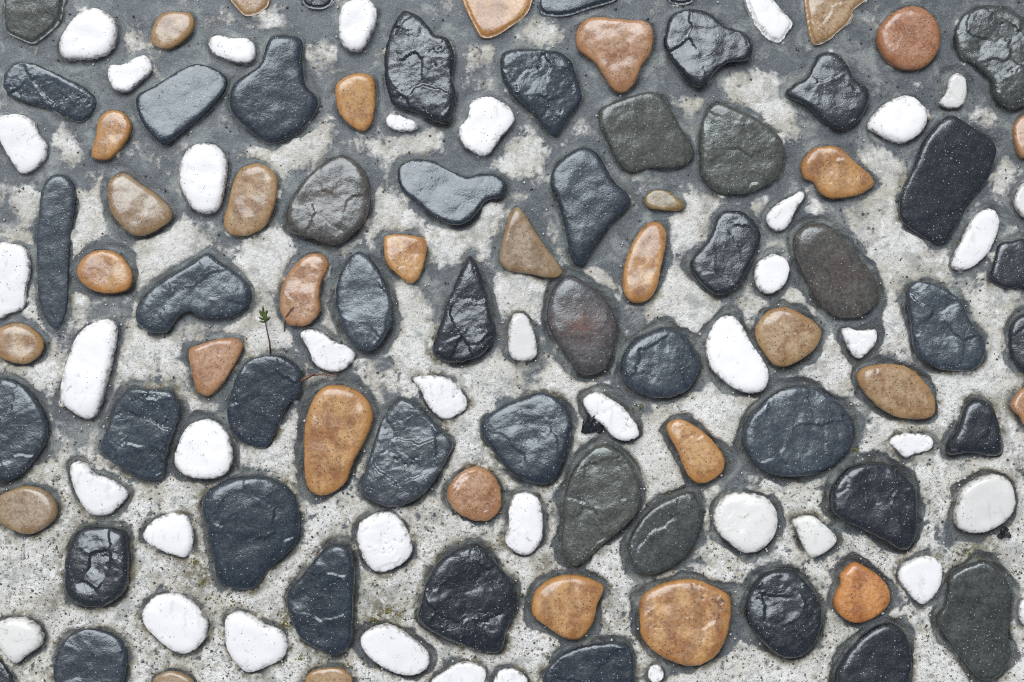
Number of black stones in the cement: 49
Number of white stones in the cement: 41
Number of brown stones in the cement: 32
